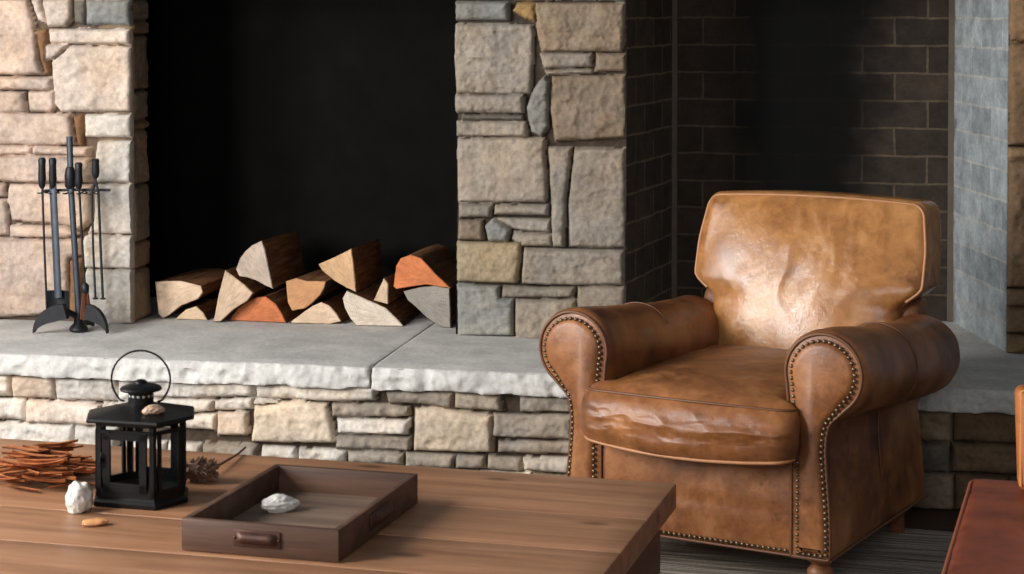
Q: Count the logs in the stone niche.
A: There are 12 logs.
